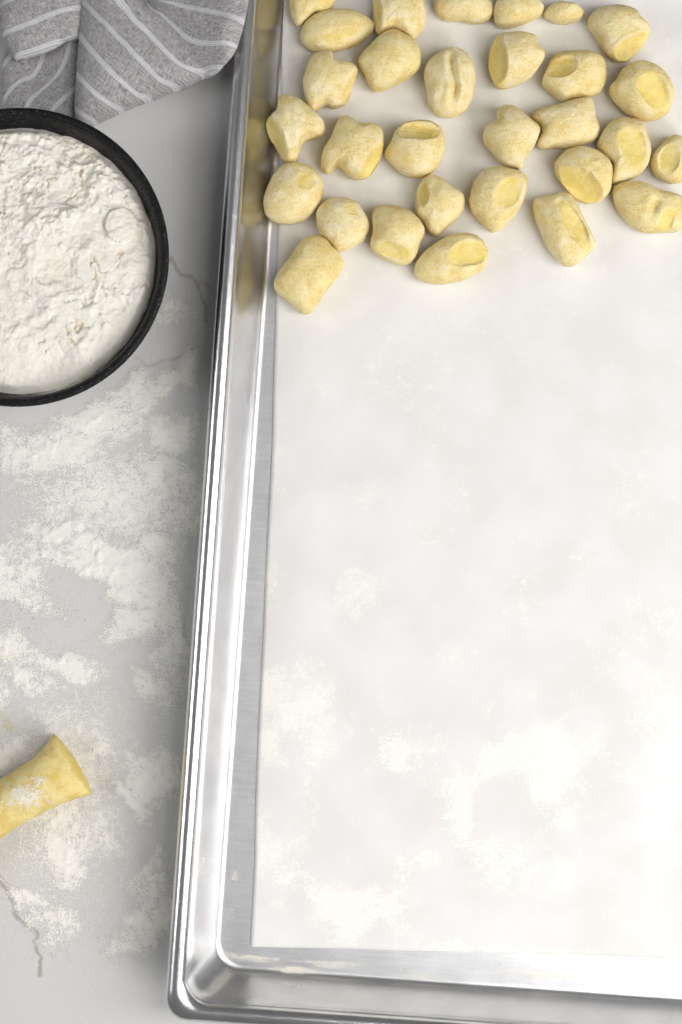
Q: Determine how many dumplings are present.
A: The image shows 30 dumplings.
